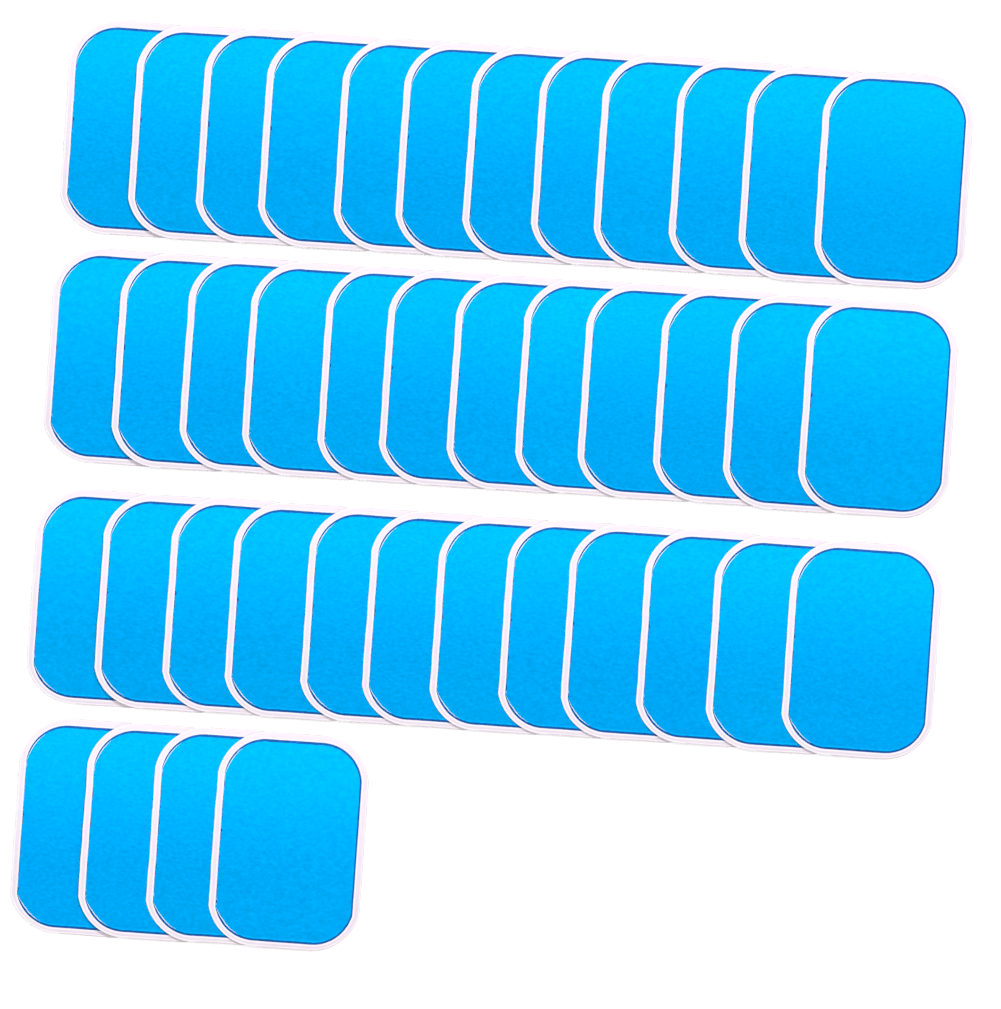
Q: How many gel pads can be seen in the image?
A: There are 40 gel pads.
